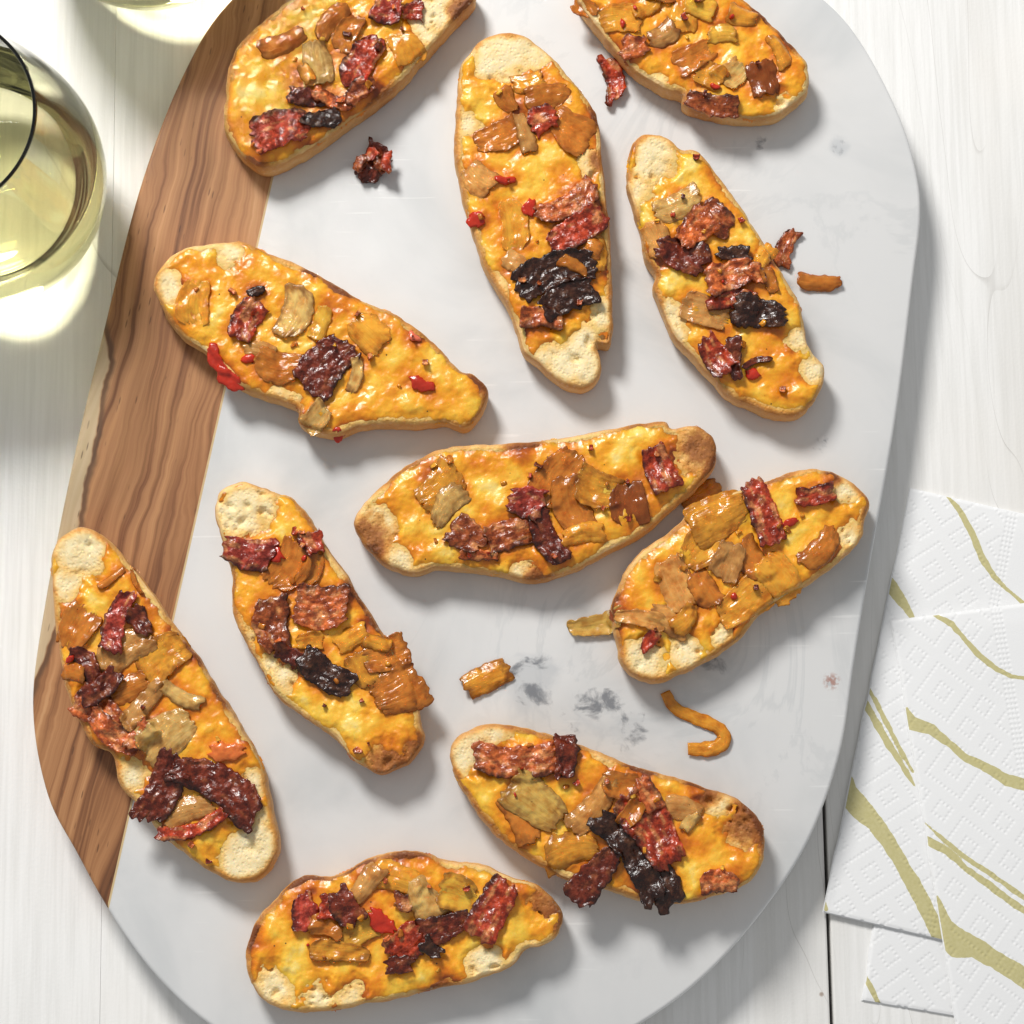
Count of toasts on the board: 11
